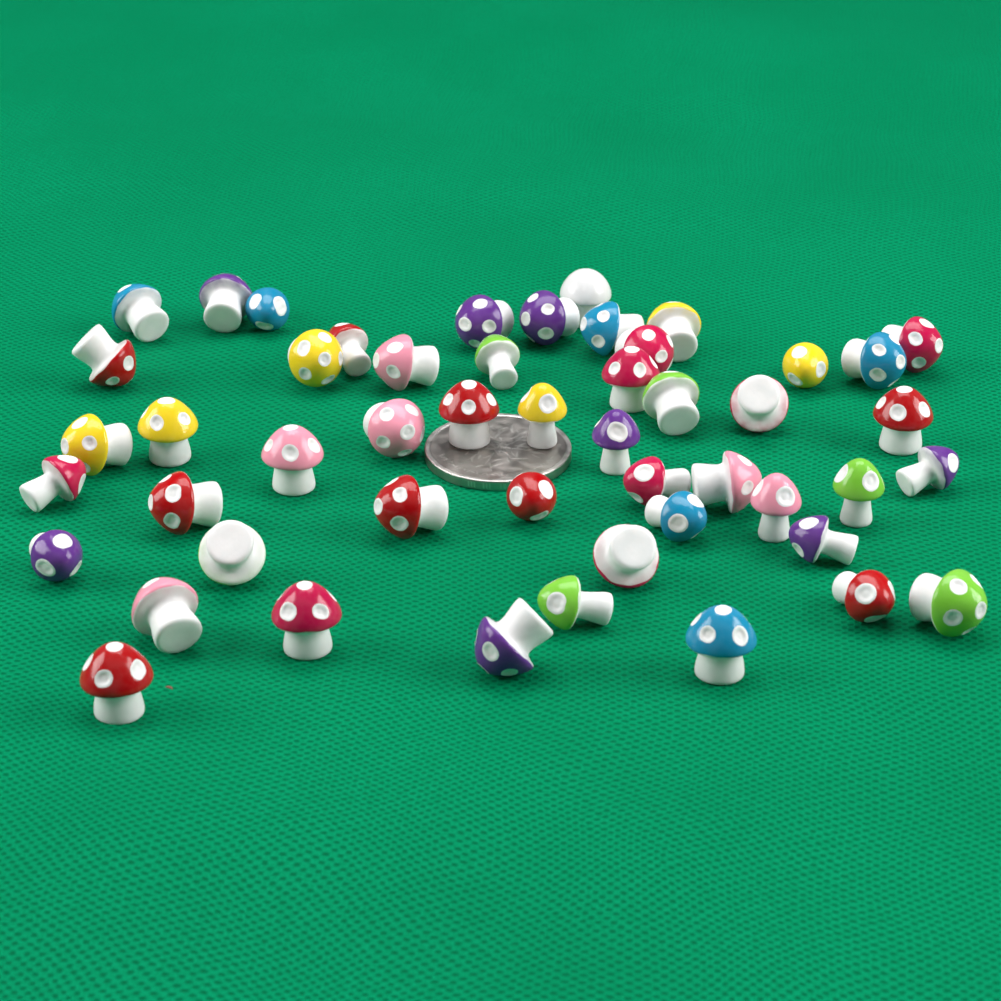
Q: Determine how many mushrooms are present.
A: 50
